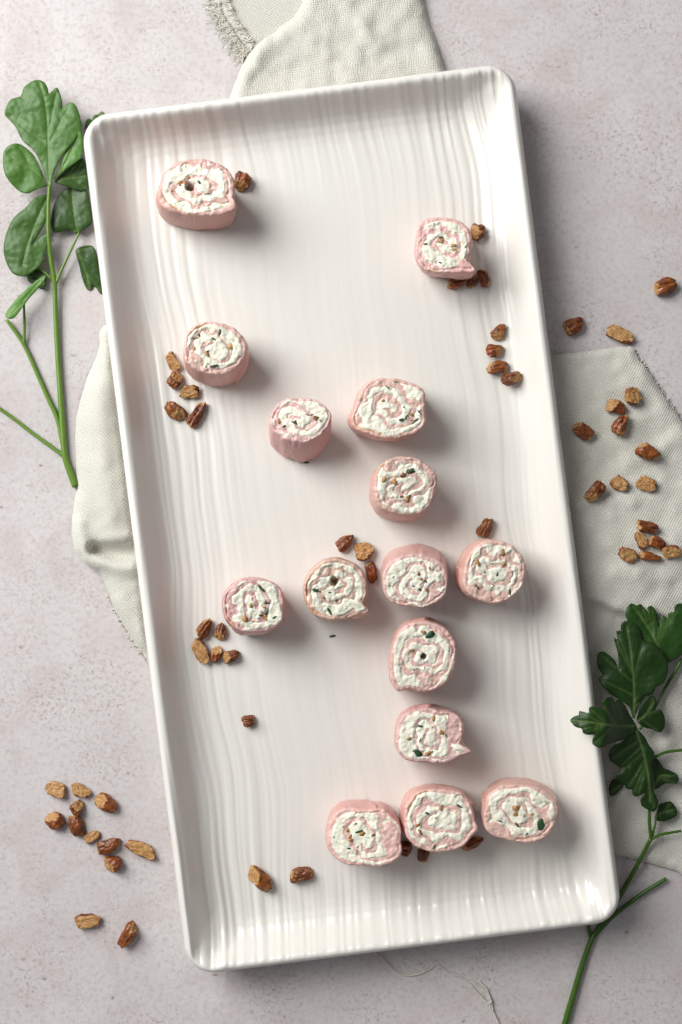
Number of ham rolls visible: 15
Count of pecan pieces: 58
